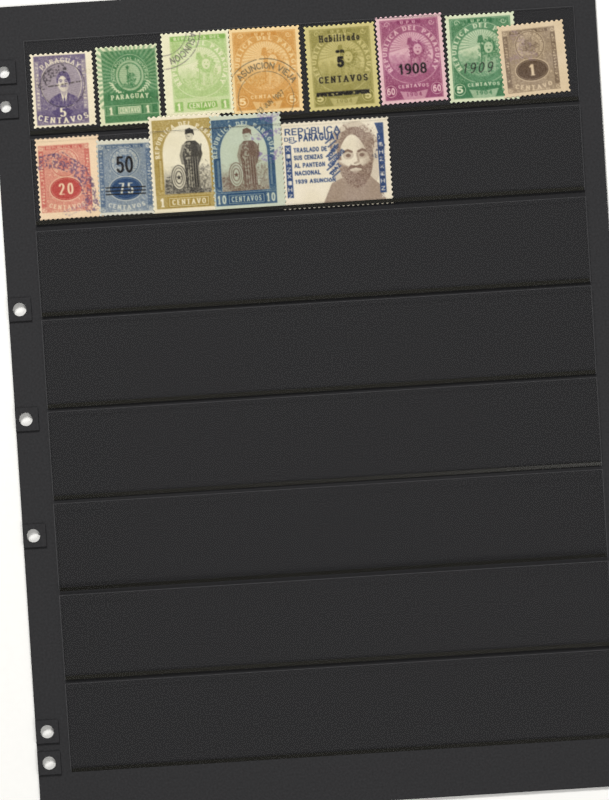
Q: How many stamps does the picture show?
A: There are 13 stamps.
